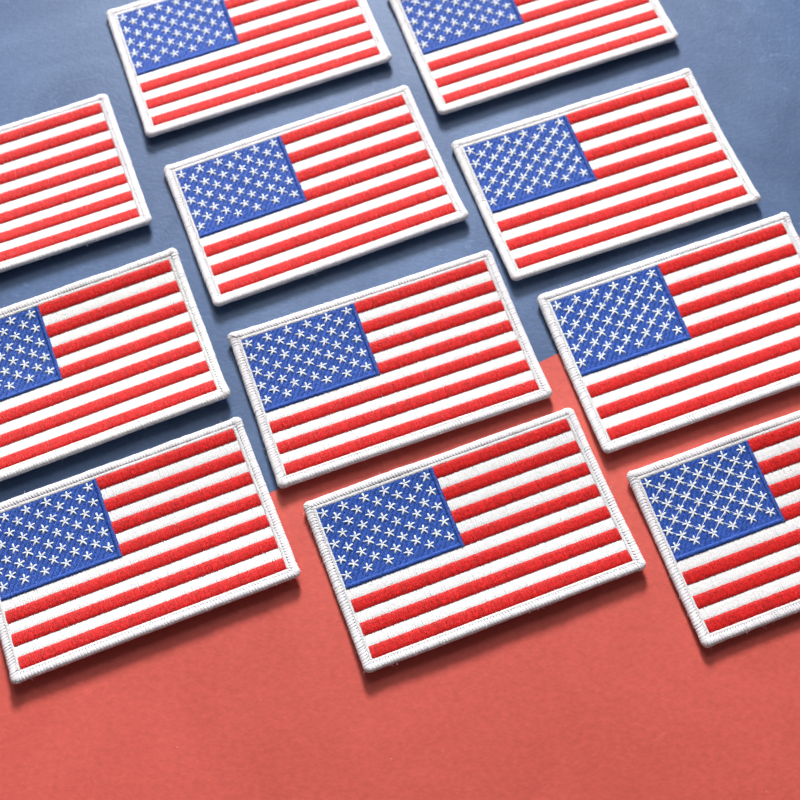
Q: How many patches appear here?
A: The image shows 11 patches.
